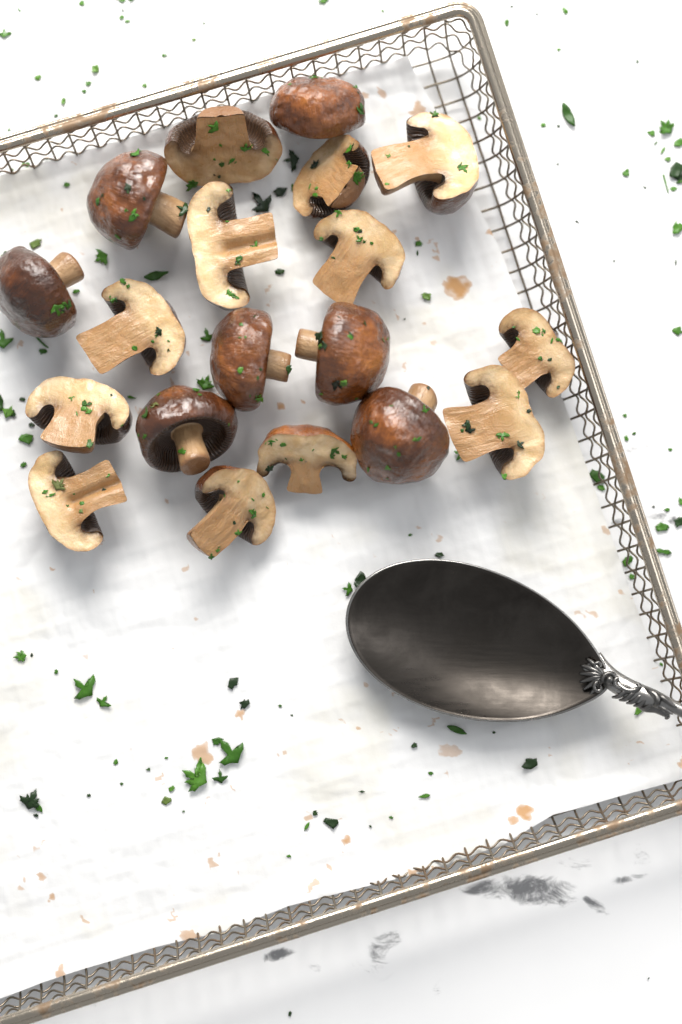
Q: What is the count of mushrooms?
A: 19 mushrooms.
